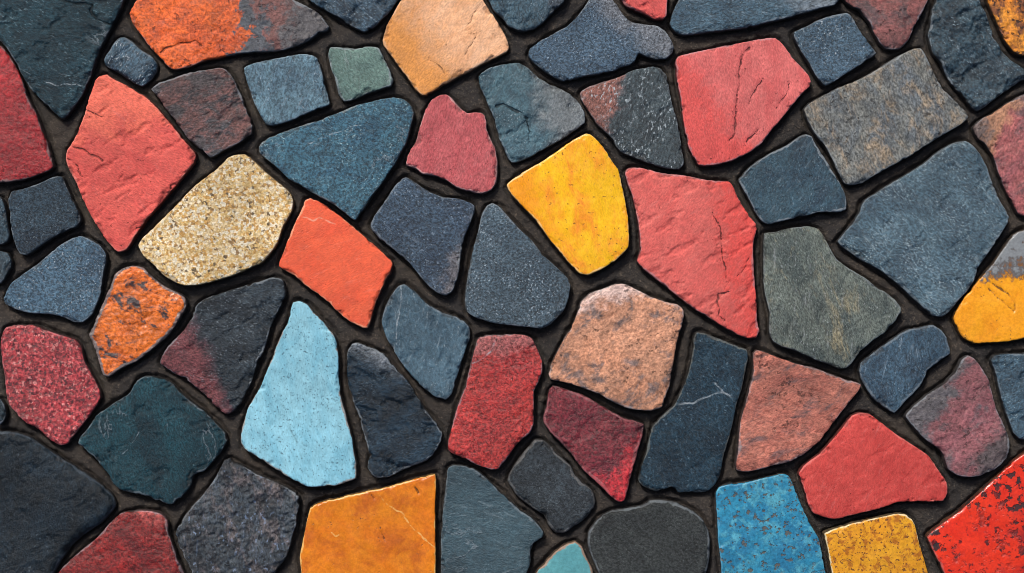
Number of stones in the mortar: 67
